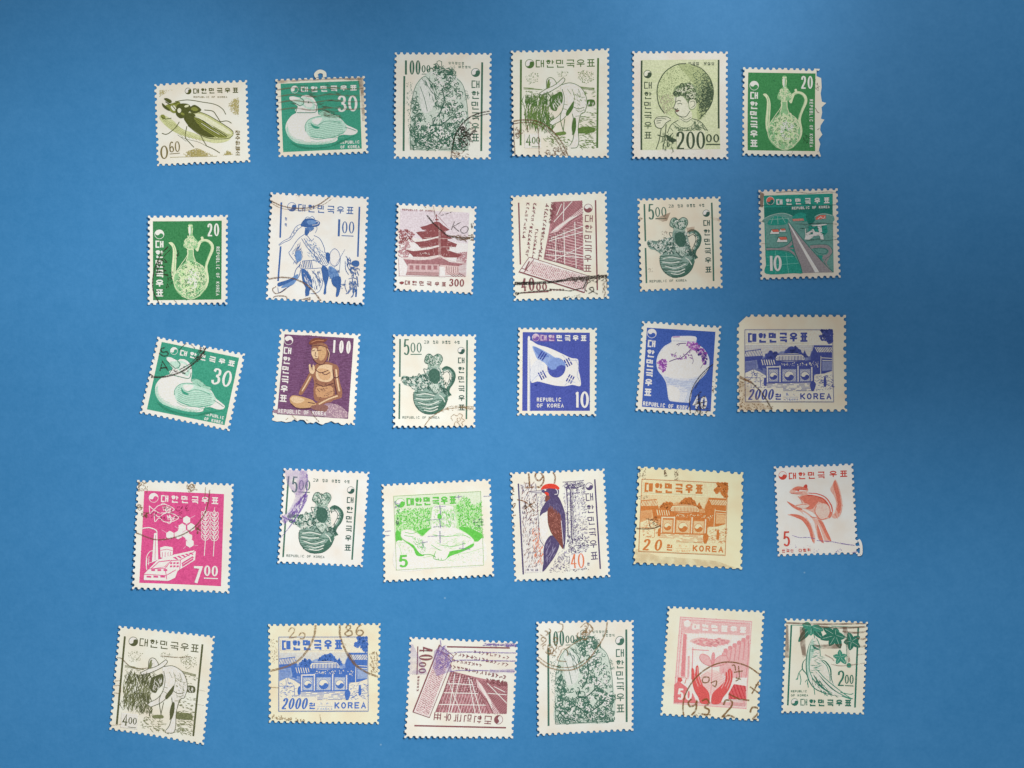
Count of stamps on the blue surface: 30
